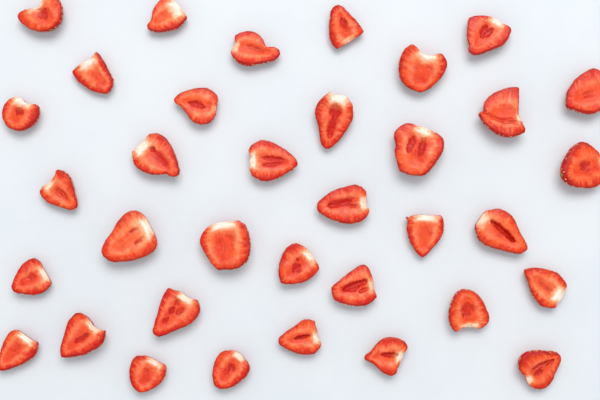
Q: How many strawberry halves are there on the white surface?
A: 35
